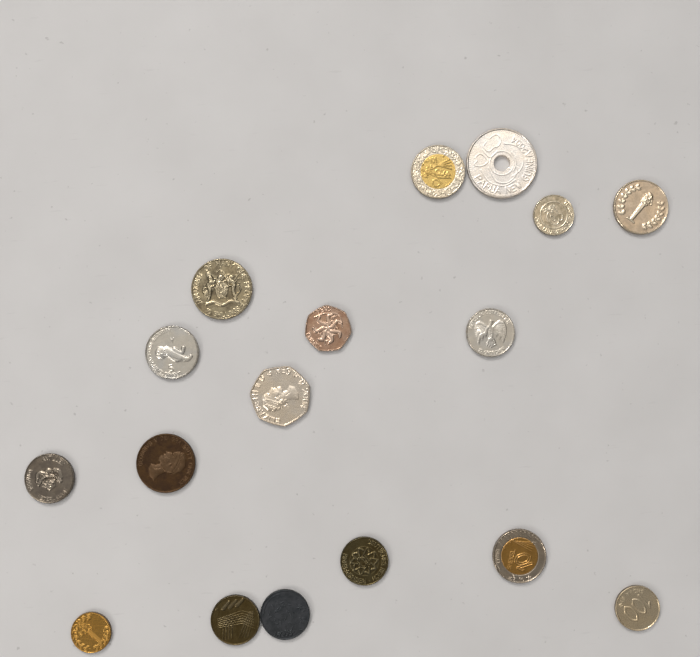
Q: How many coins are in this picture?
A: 17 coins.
